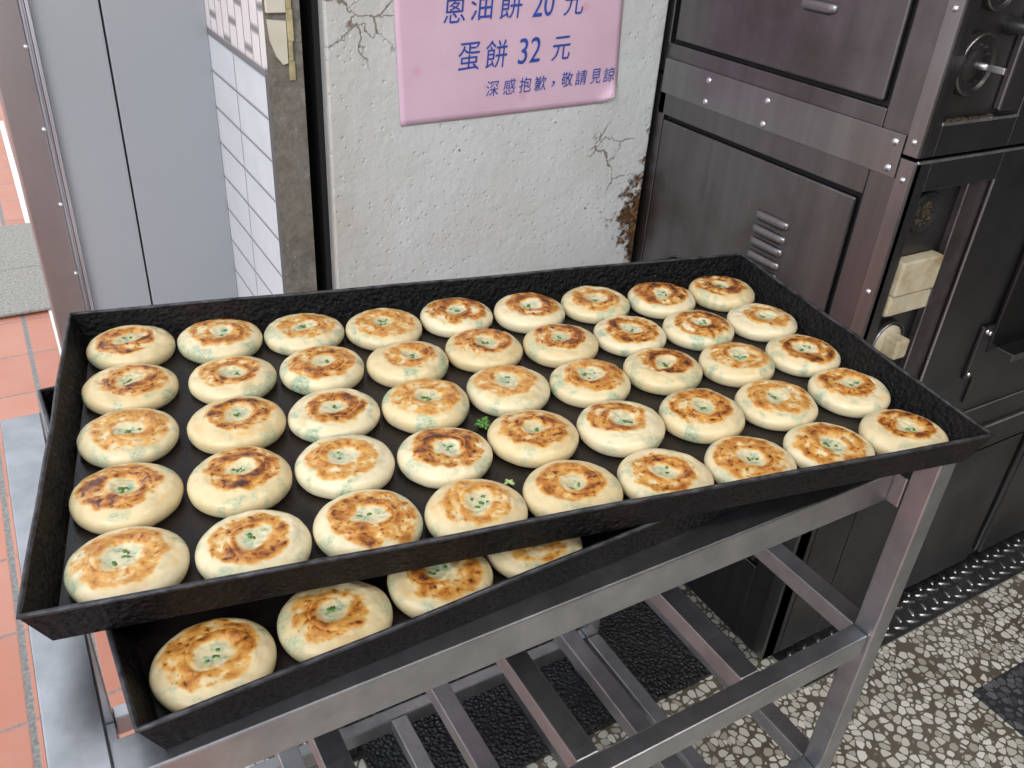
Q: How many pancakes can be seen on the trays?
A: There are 49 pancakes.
